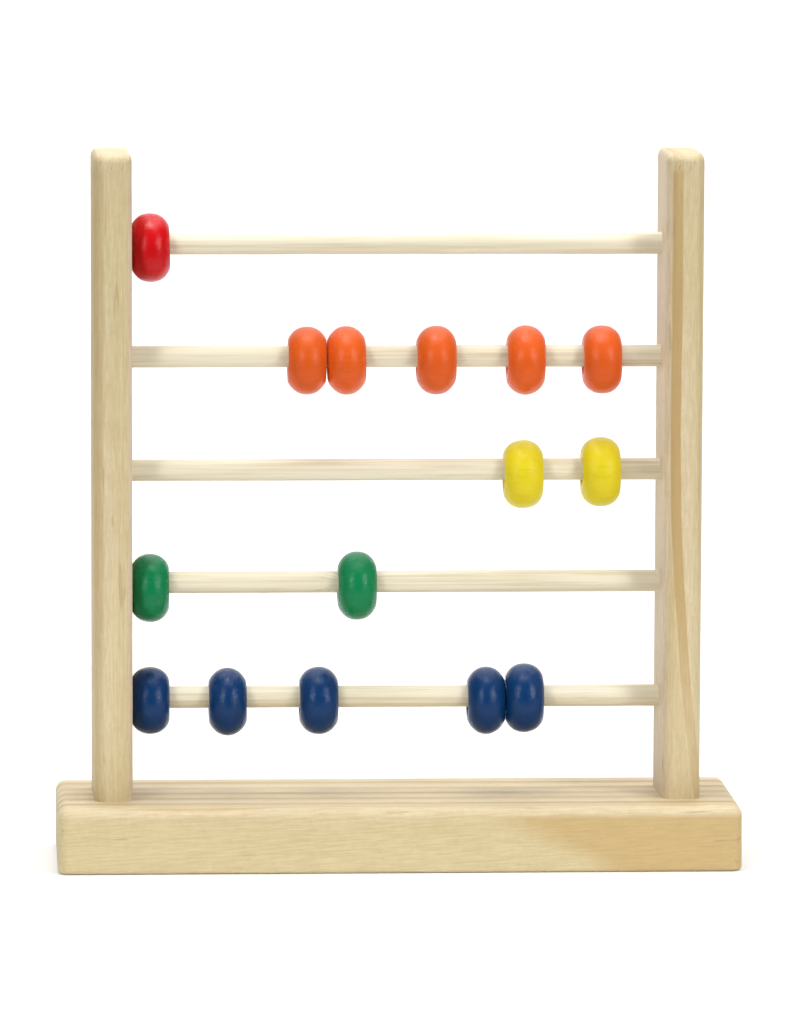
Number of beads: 15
